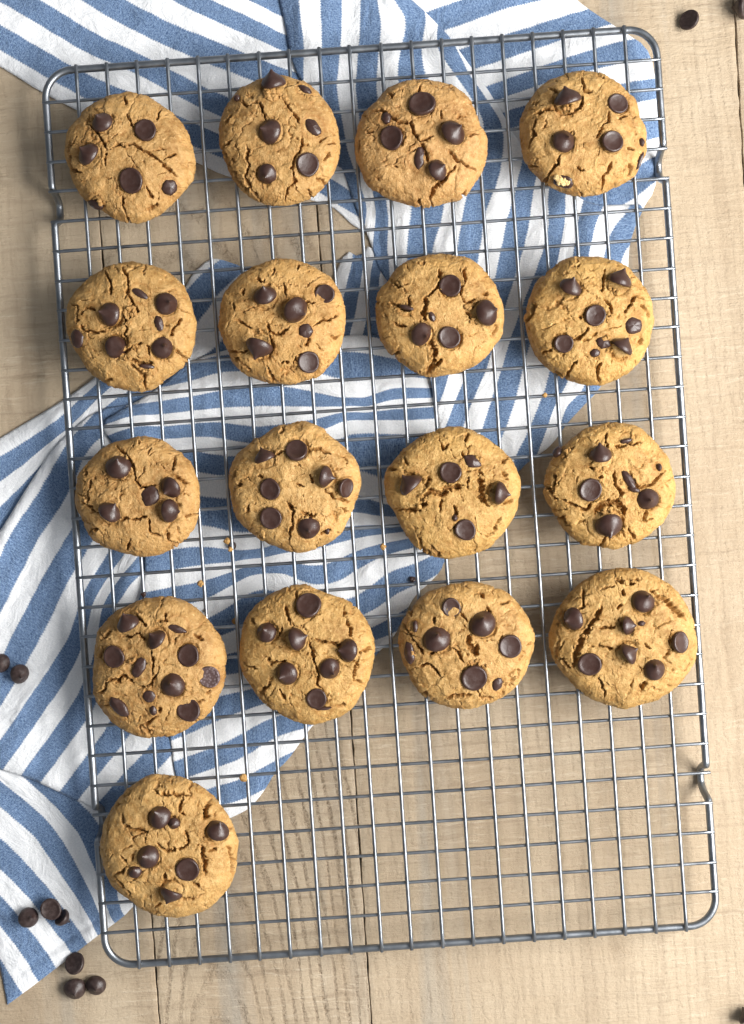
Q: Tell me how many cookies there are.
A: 17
